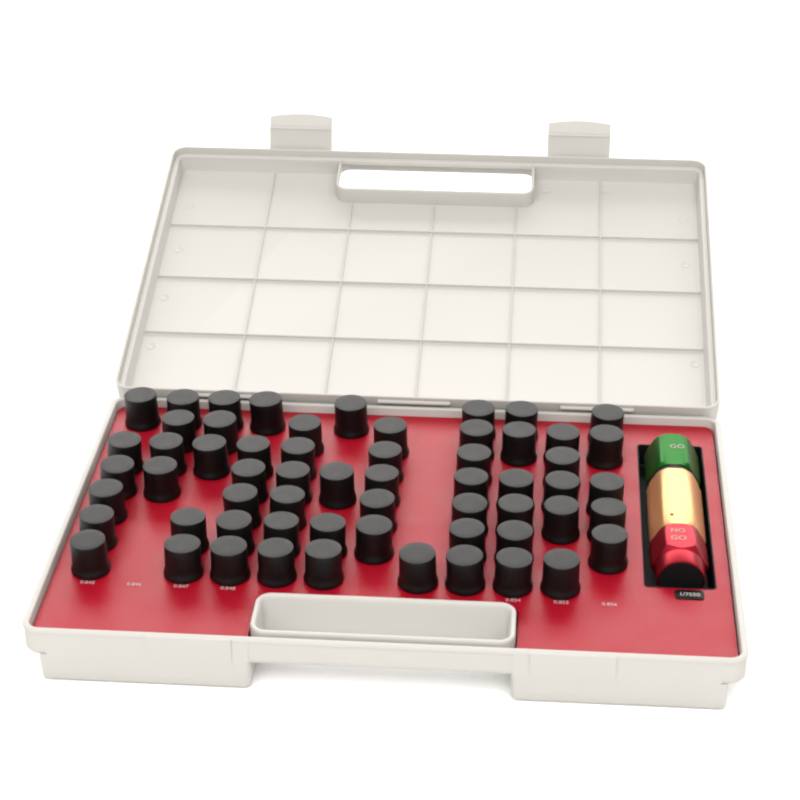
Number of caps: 60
